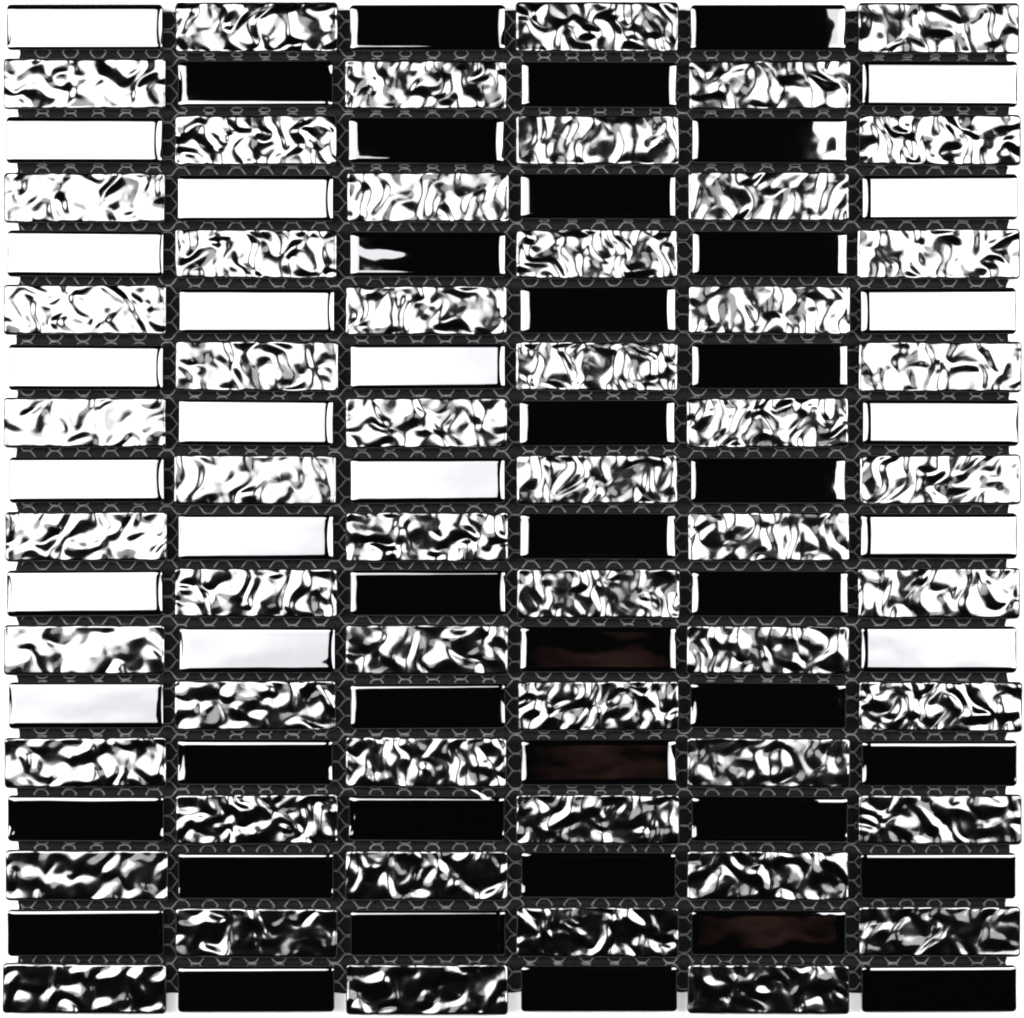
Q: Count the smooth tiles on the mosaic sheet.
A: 54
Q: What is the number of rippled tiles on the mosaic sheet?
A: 54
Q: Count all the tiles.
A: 108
